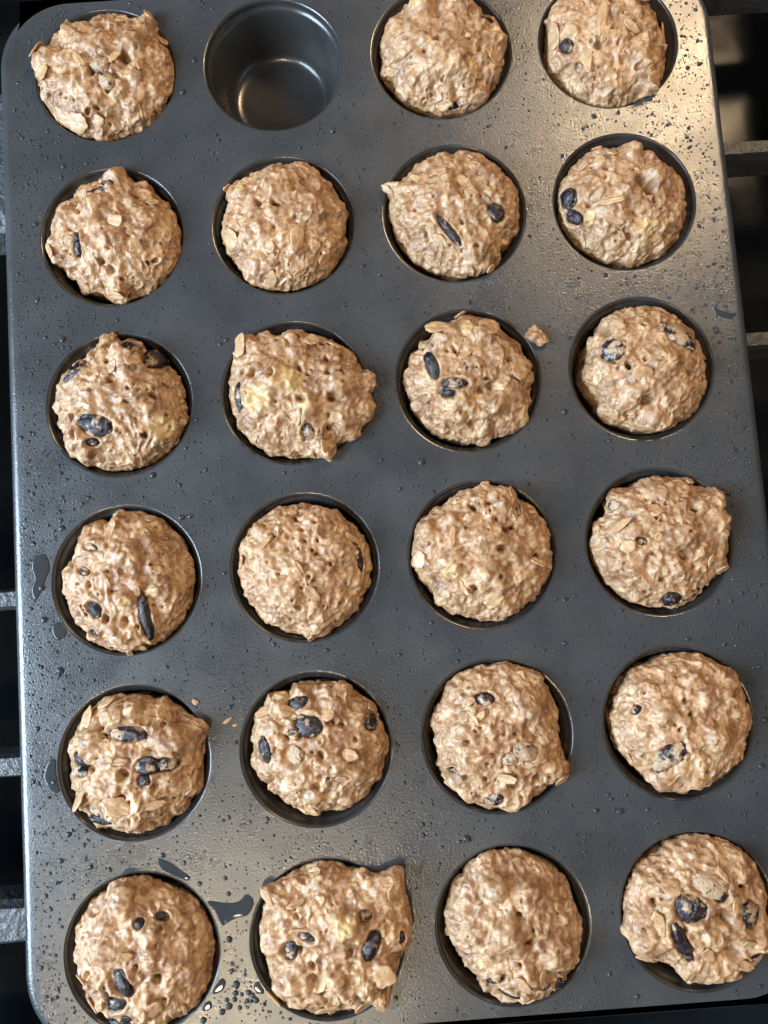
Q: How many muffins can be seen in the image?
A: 23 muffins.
